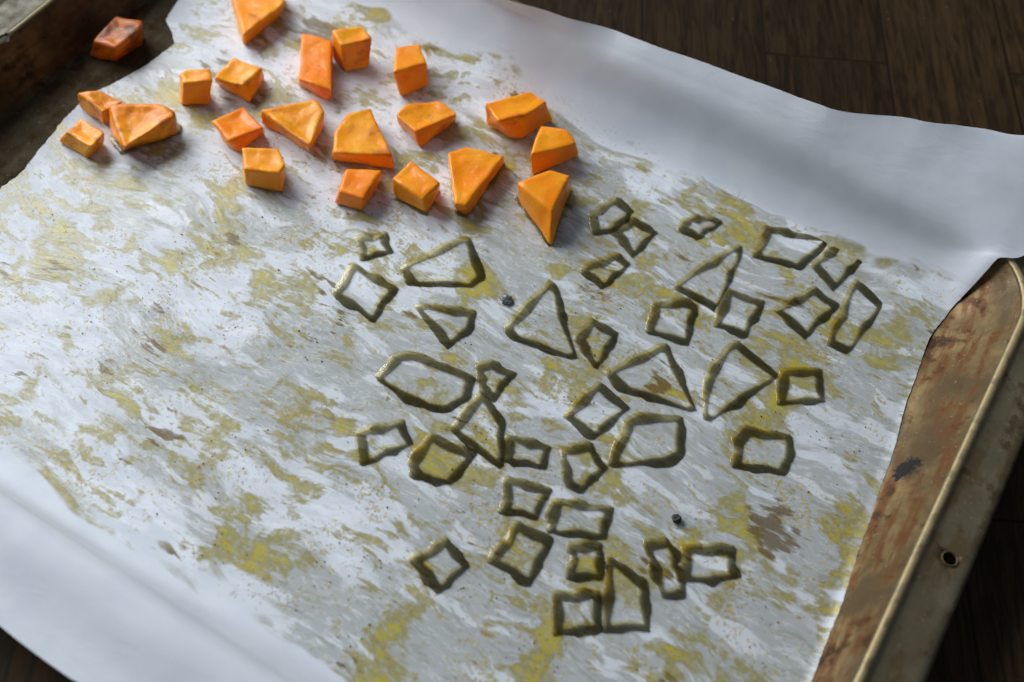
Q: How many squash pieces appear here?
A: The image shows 21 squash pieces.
